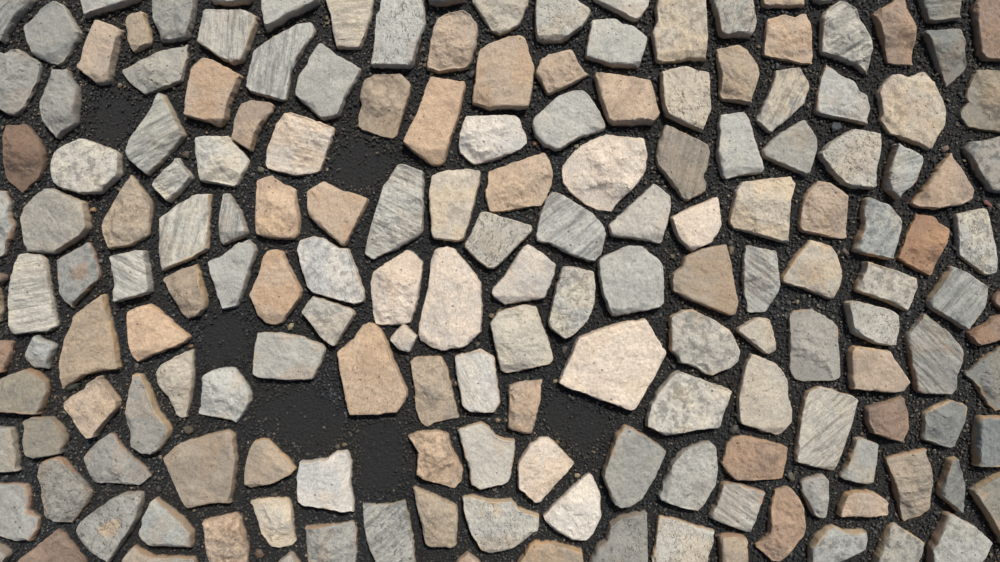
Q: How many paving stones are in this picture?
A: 175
